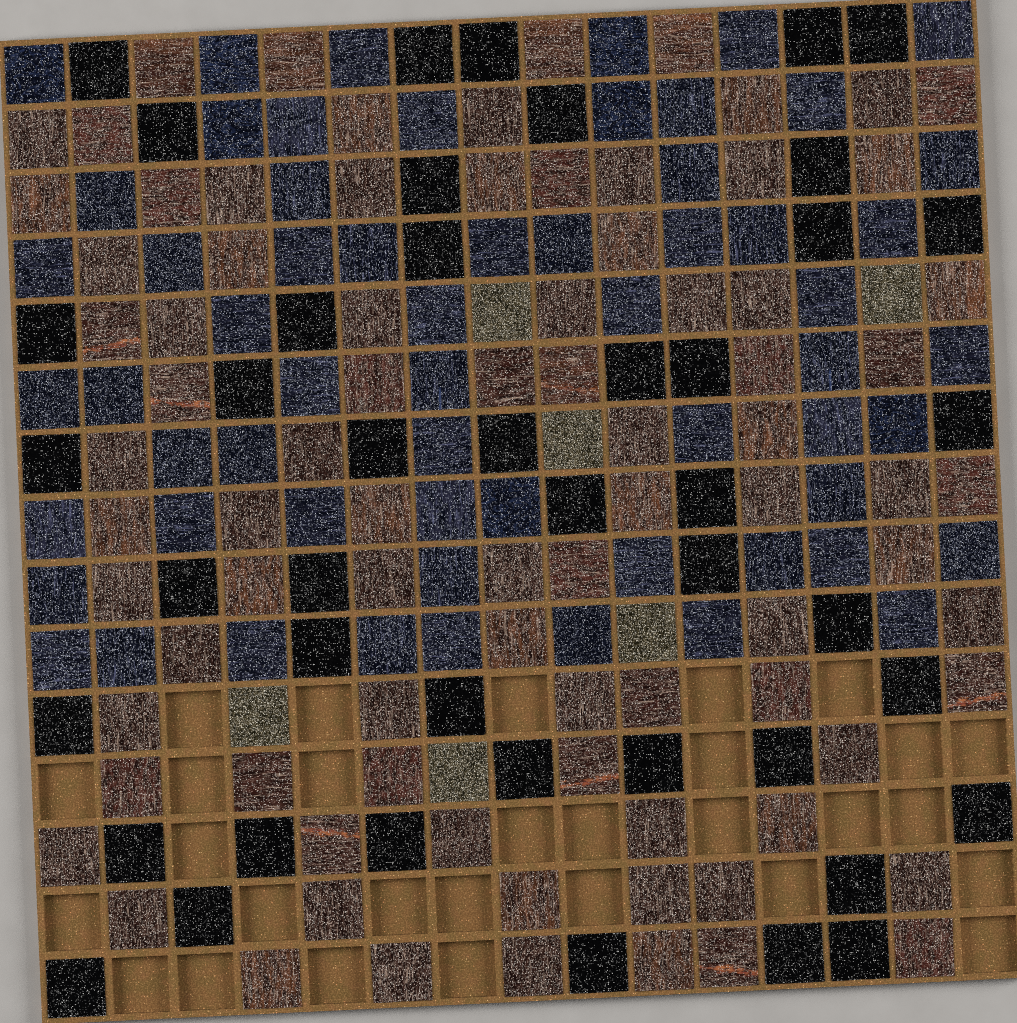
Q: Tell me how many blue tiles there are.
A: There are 61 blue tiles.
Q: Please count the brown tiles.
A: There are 85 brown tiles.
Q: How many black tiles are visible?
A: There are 44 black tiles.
